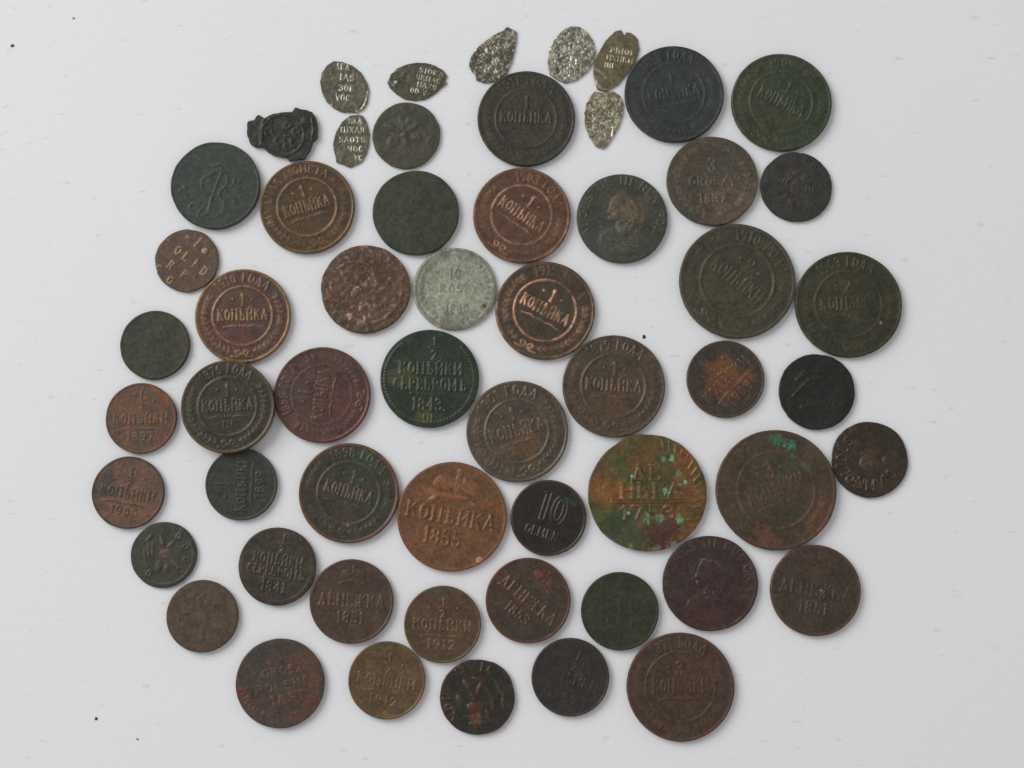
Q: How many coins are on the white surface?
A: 57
